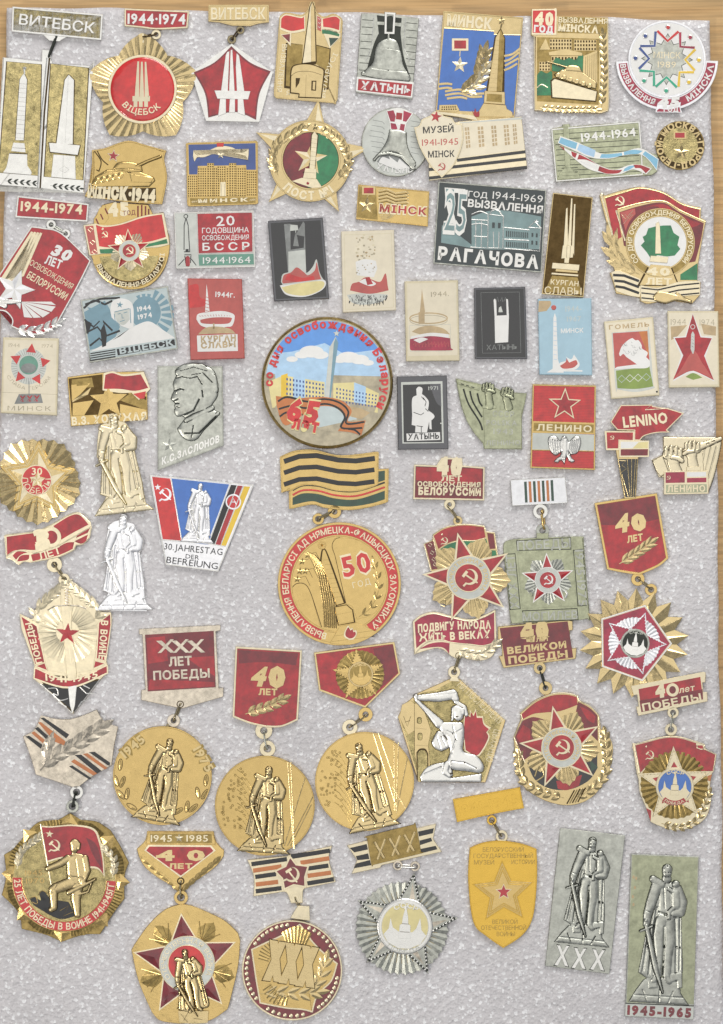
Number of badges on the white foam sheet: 62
